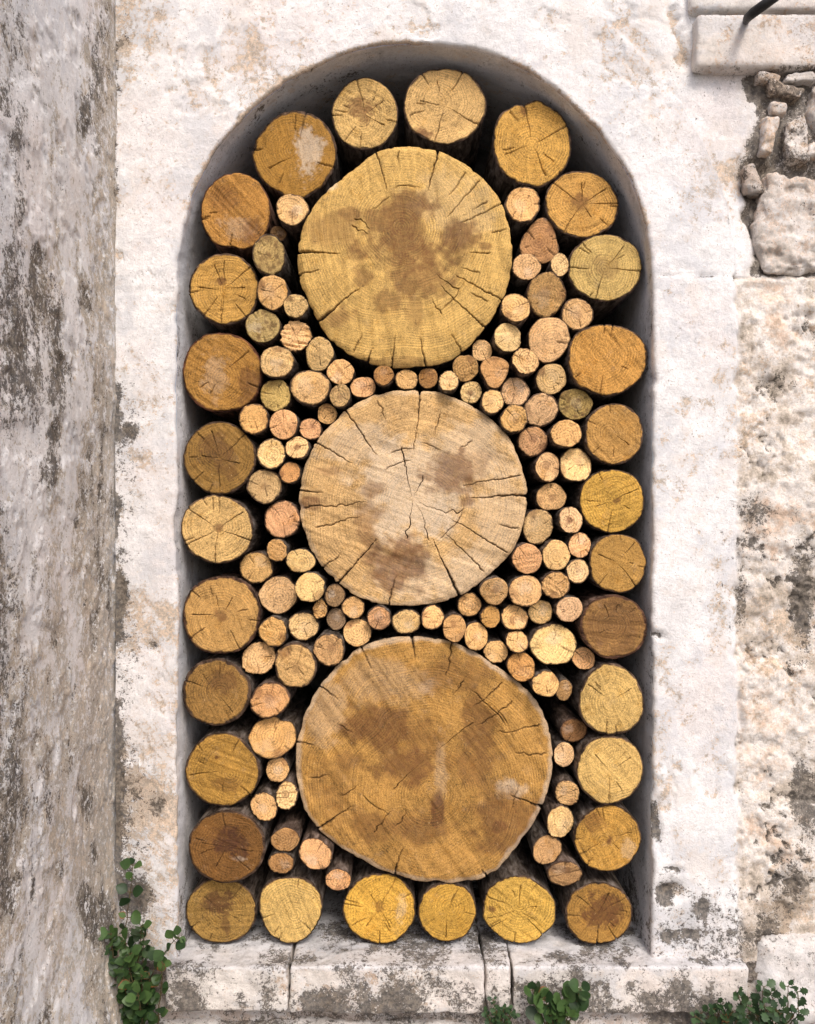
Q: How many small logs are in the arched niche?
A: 108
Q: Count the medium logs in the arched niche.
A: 29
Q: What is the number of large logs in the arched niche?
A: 3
